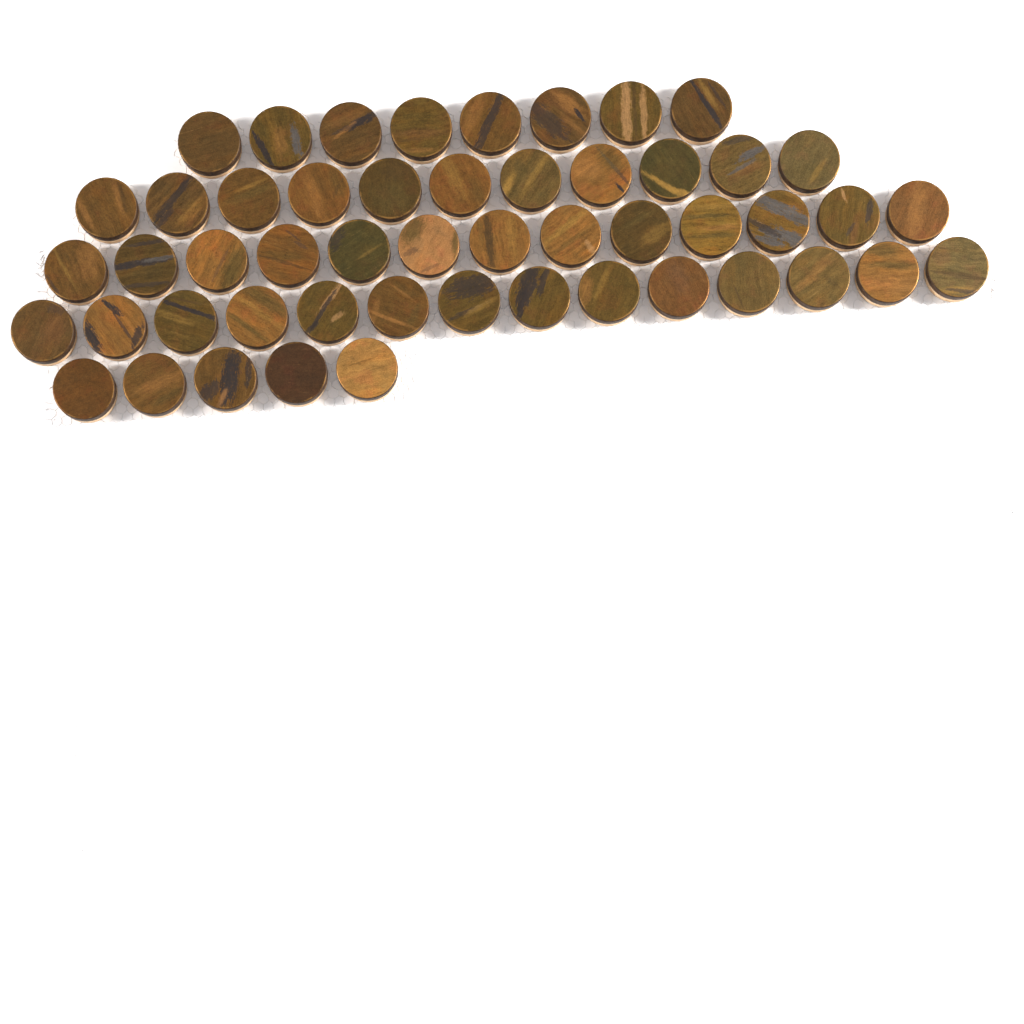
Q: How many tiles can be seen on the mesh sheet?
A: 51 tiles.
